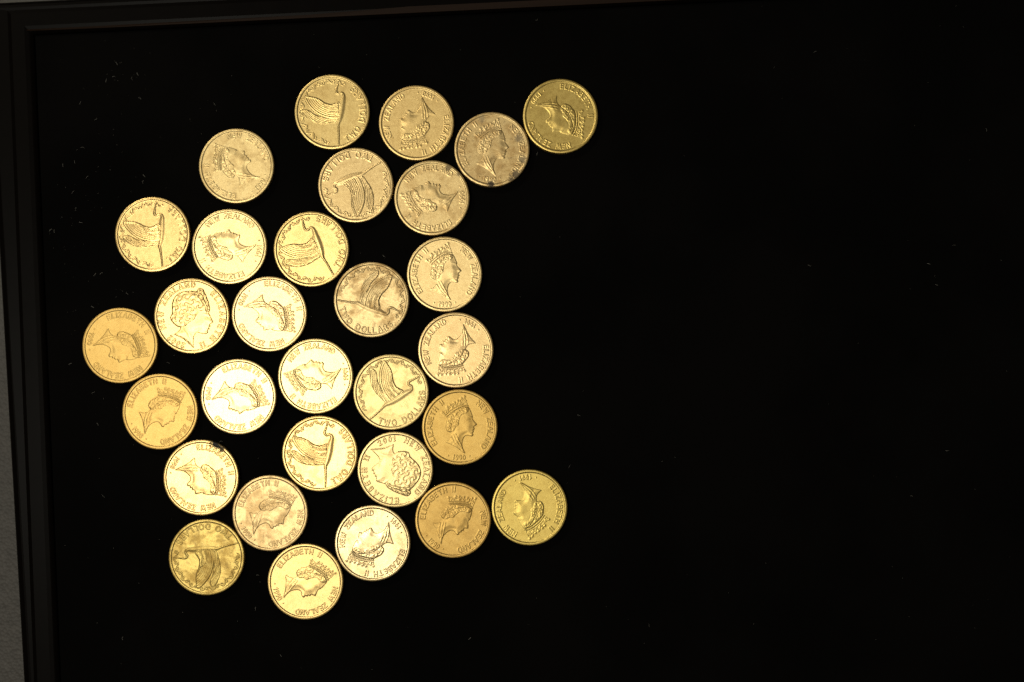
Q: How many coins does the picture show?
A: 30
